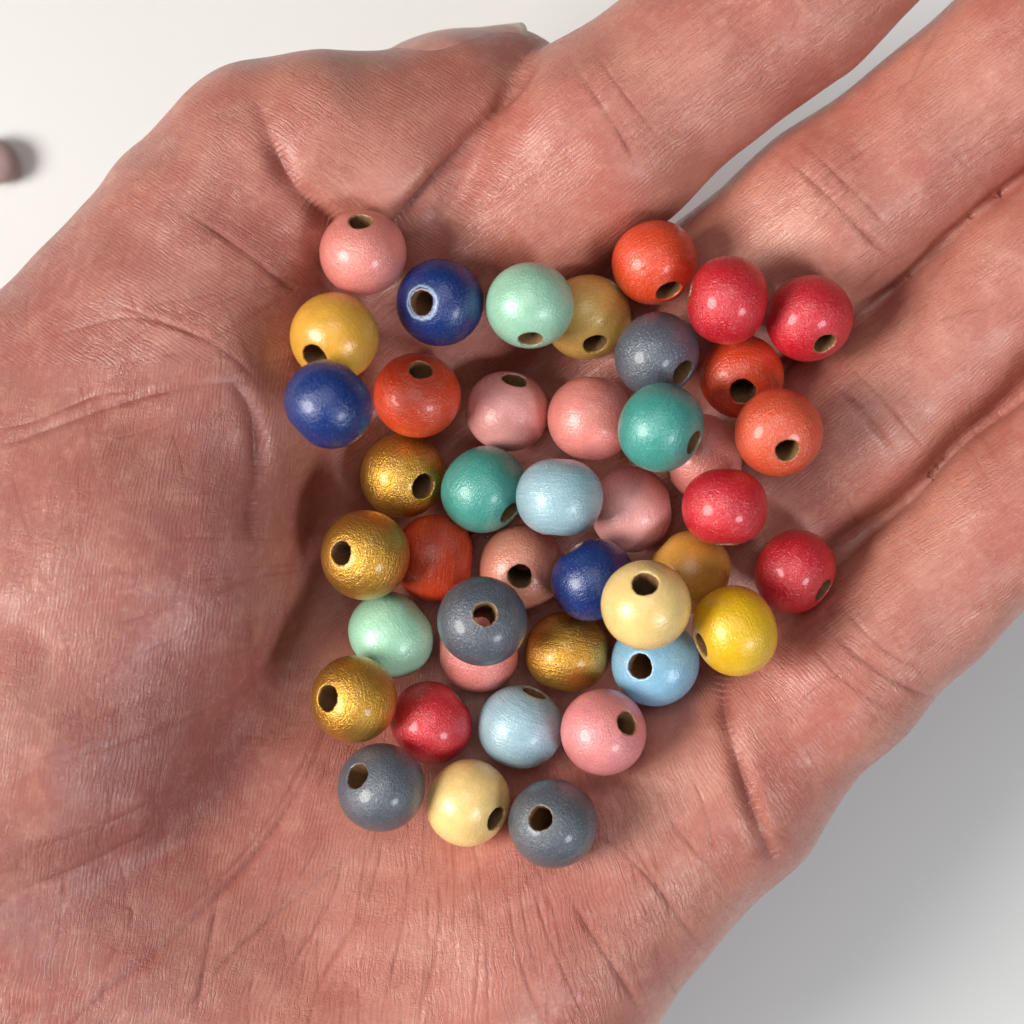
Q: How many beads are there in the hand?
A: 42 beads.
